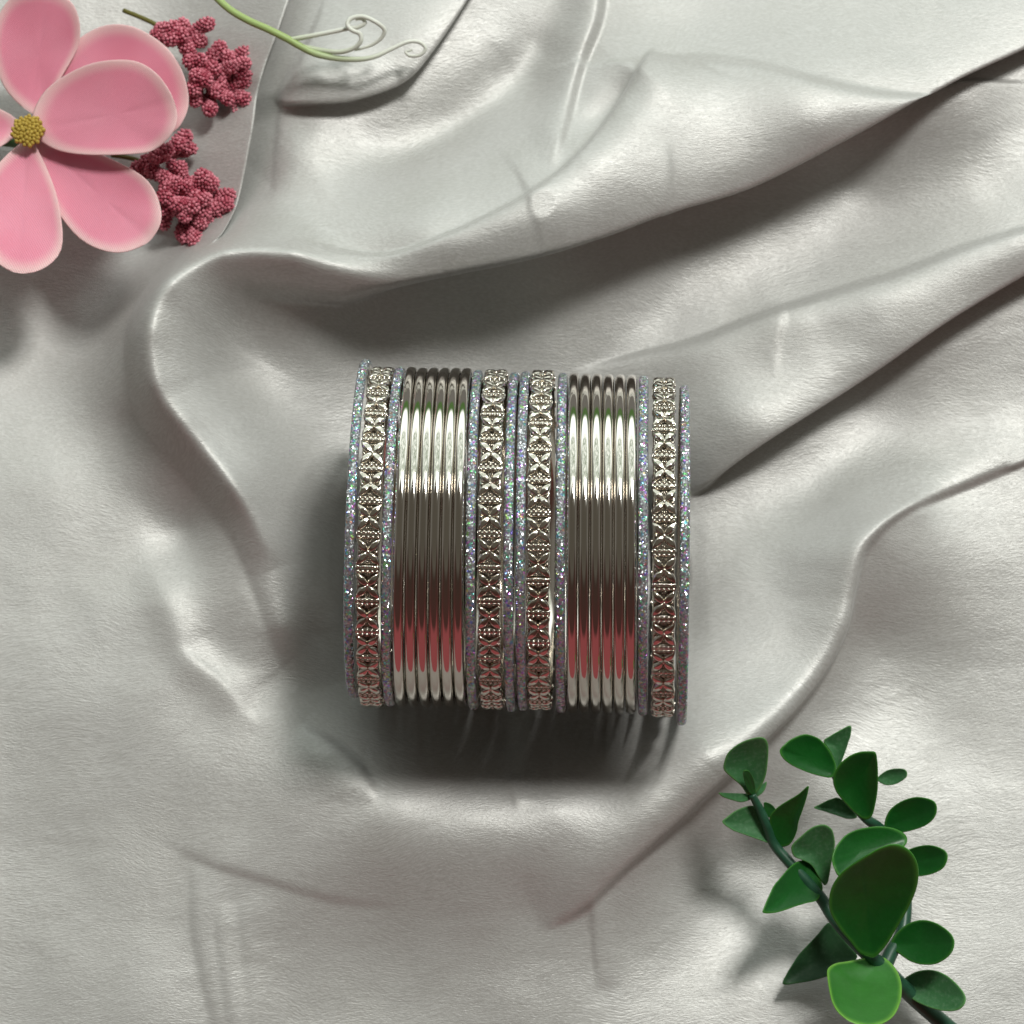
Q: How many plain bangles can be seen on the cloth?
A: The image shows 12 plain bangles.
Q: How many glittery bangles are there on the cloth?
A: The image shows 8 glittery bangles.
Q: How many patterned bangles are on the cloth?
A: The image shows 4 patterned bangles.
